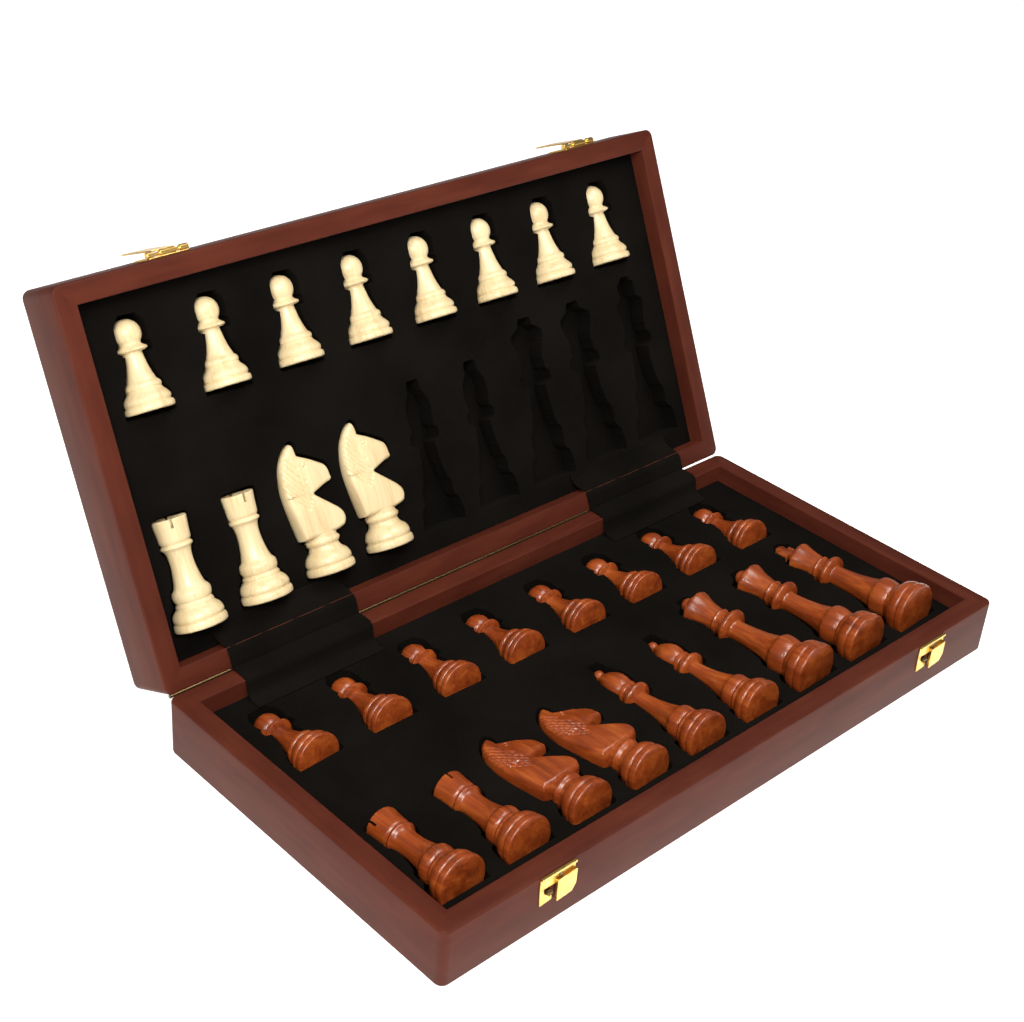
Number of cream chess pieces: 12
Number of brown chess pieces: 17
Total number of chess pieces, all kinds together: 29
